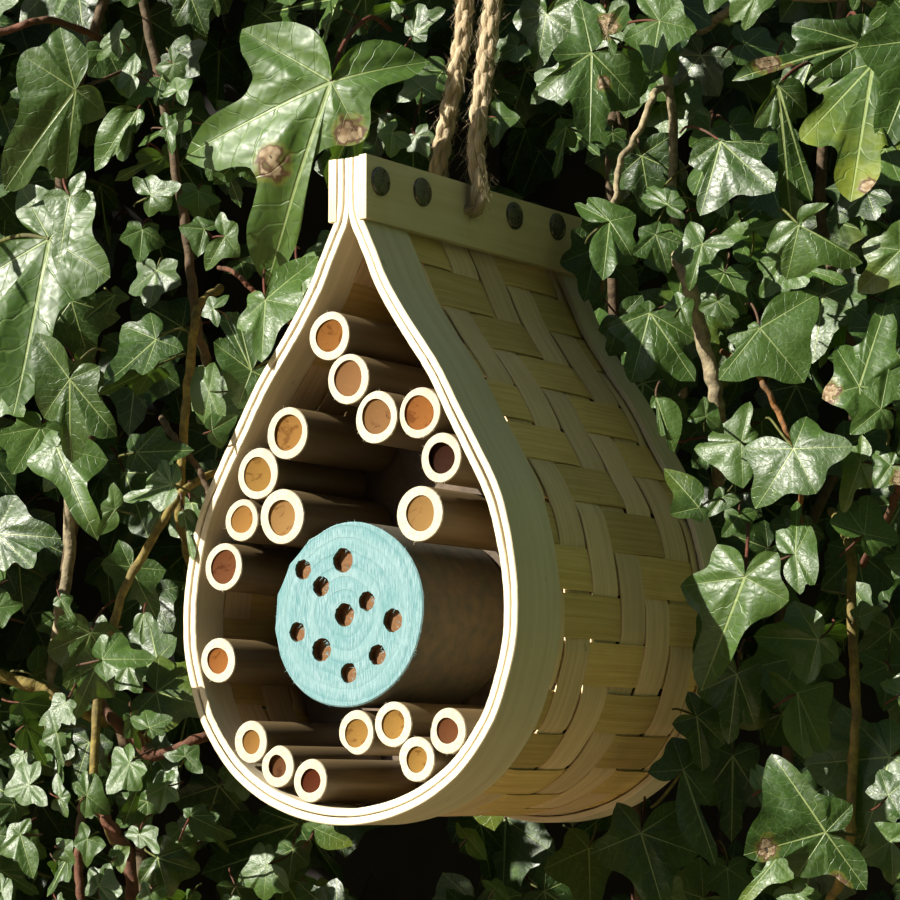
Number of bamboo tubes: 19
